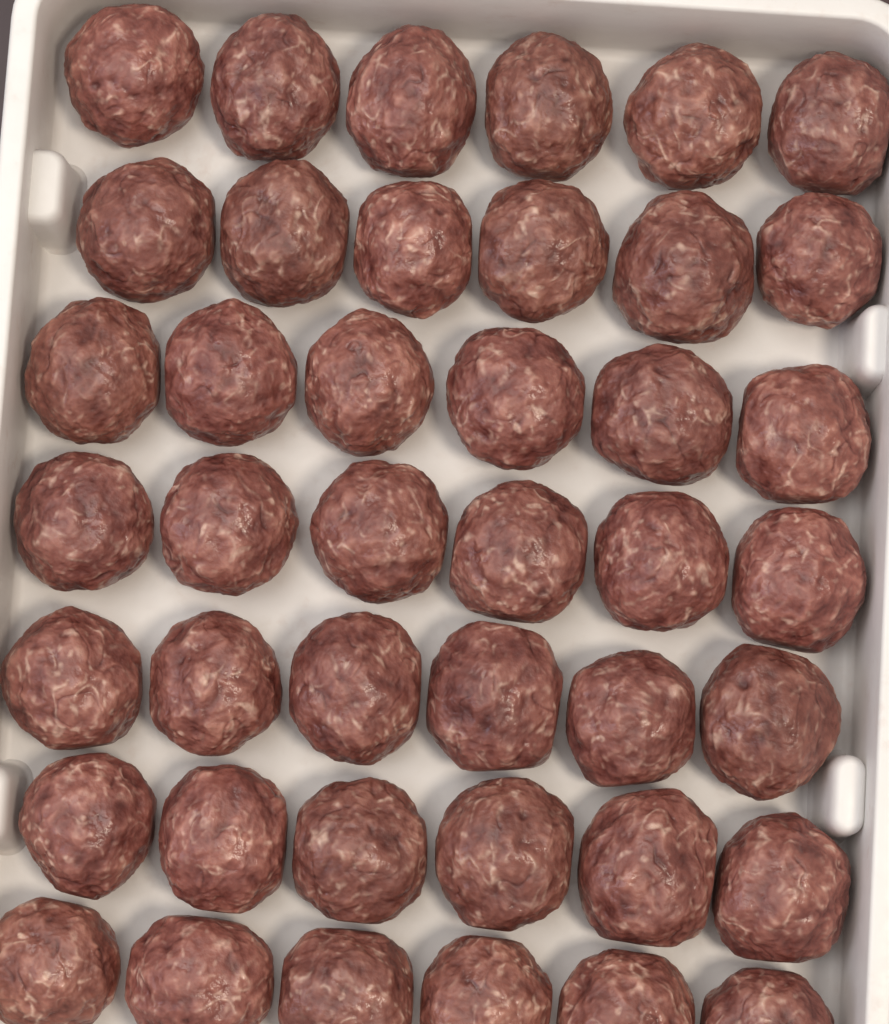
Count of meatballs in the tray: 42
